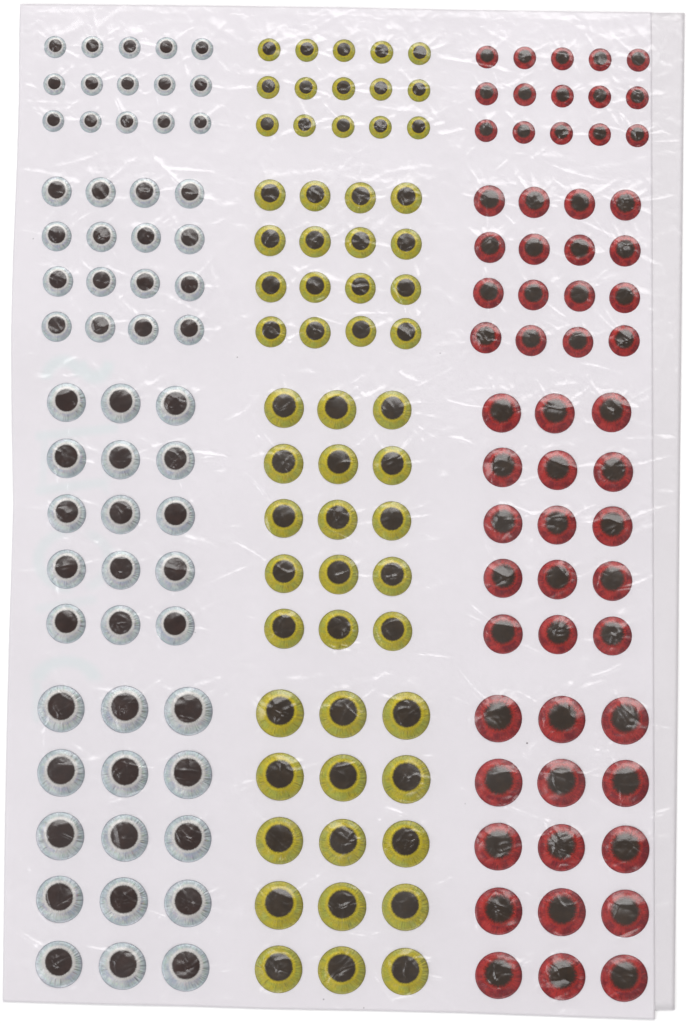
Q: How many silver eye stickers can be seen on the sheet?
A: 61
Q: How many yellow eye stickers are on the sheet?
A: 61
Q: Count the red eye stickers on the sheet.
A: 61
